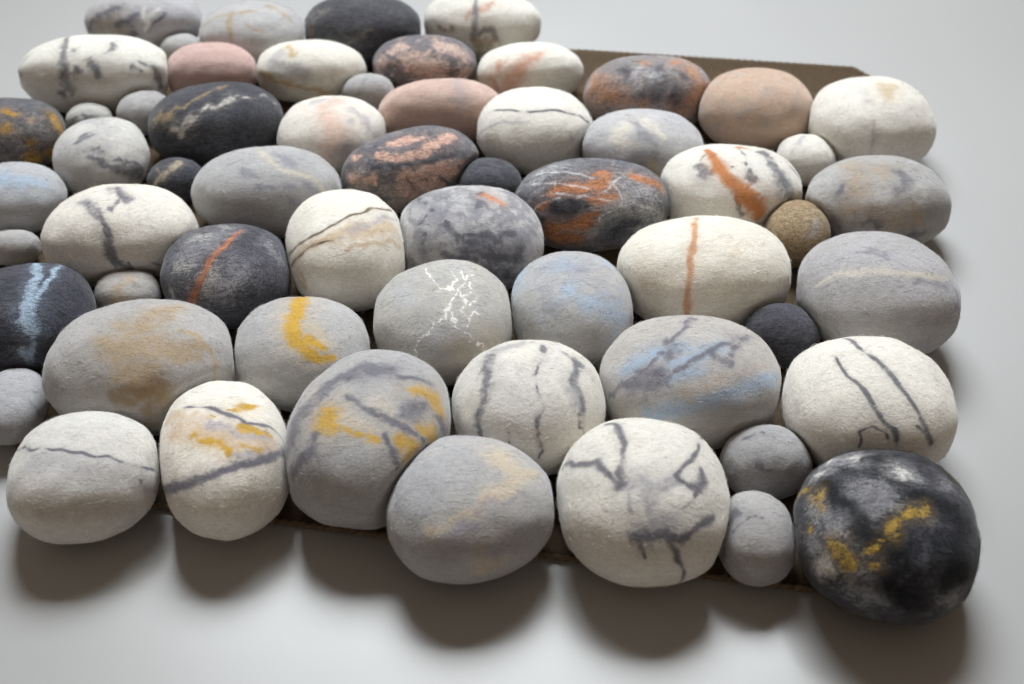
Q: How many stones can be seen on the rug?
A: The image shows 59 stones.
